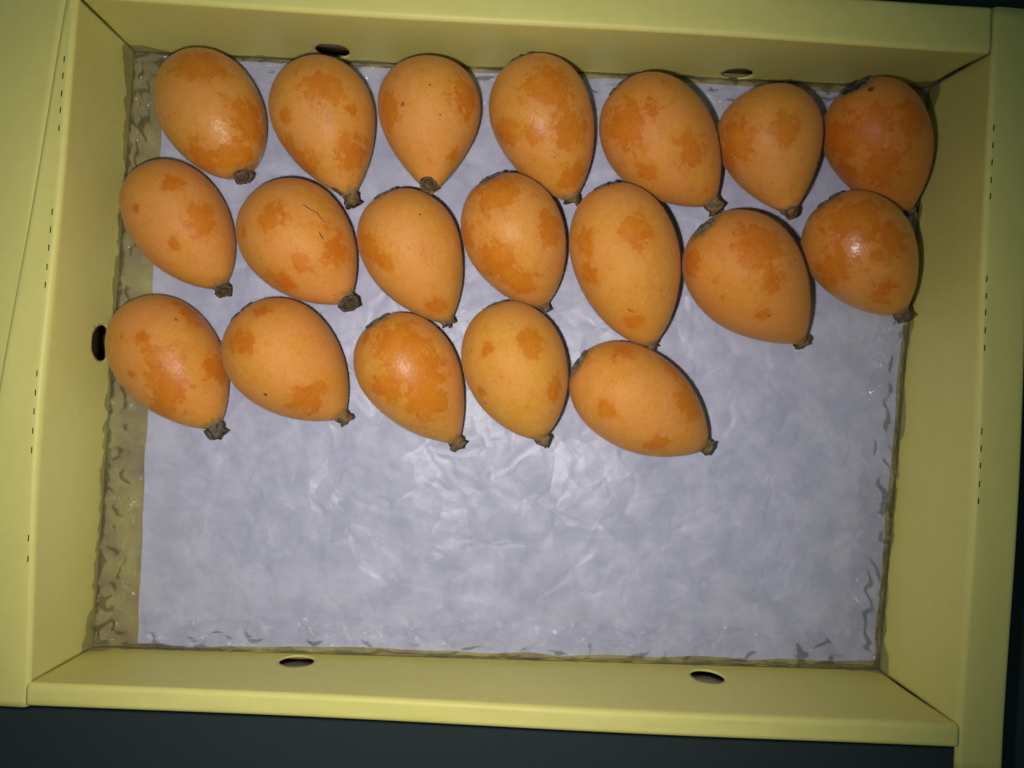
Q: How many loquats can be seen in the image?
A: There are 19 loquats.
